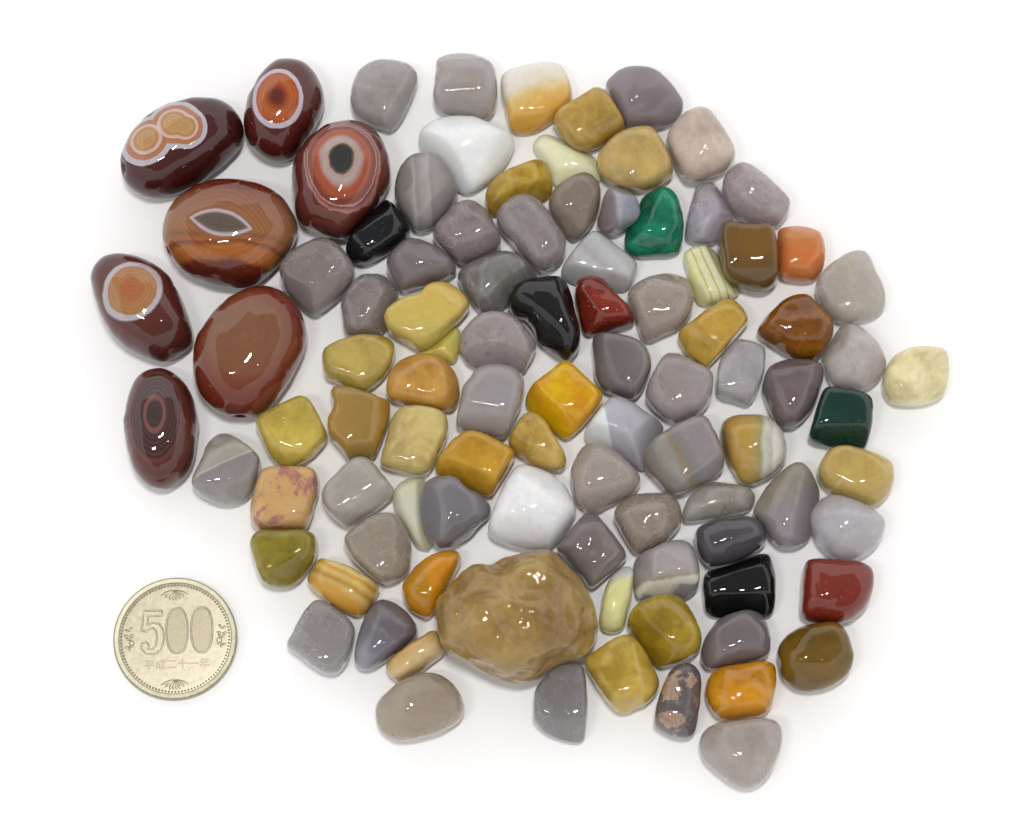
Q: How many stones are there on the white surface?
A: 97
